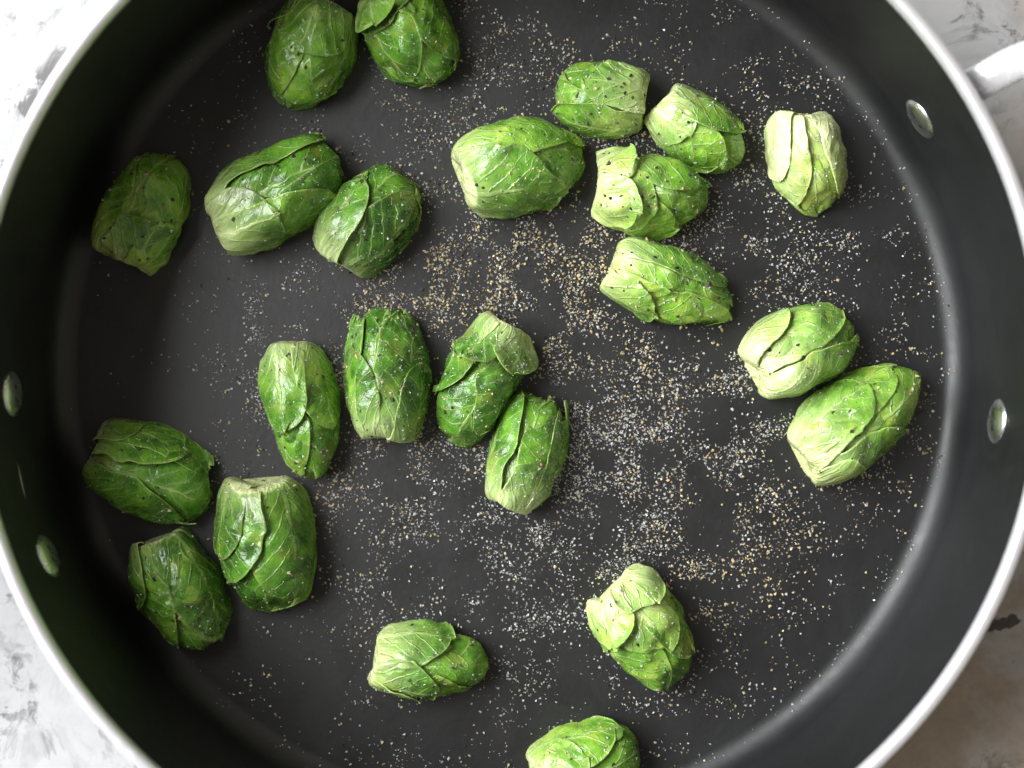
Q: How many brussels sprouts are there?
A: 23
